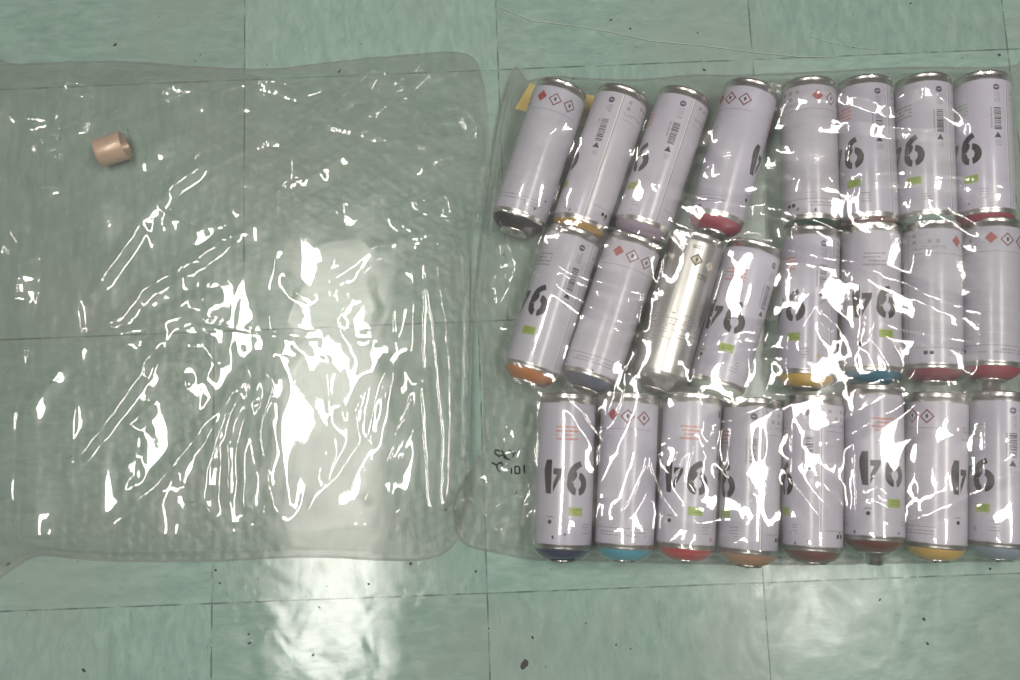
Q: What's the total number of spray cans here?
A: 24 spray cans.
